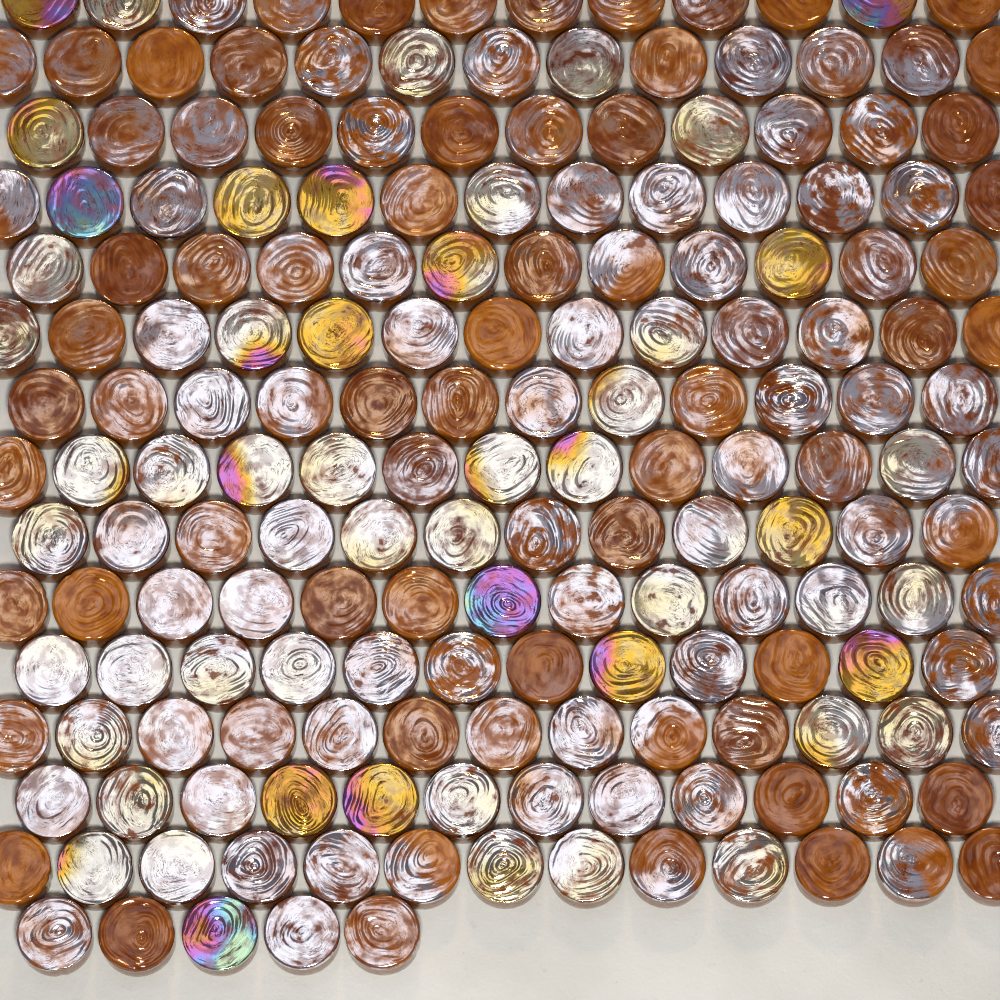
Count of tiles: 180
